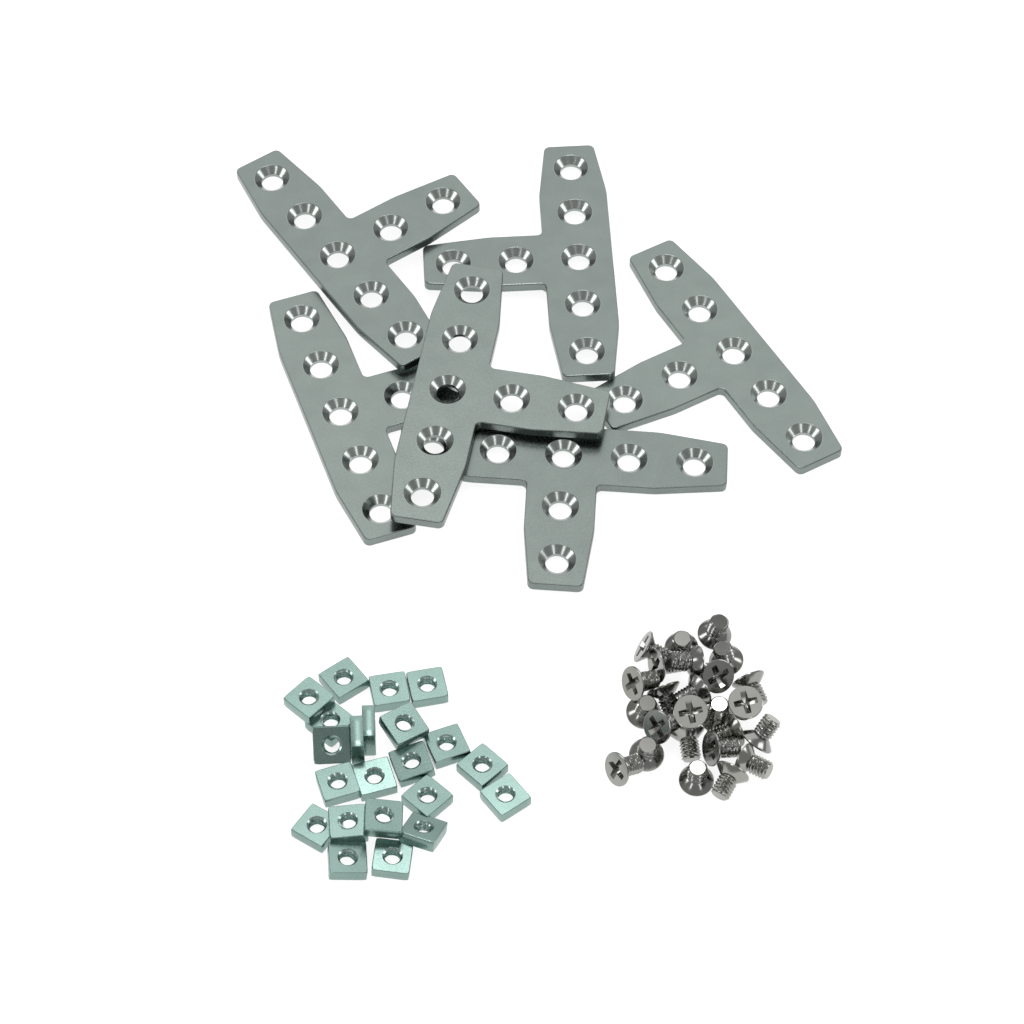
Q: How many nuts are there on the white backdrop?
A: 22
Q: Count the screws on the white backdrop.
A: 25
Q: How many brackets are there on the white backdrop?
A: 6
